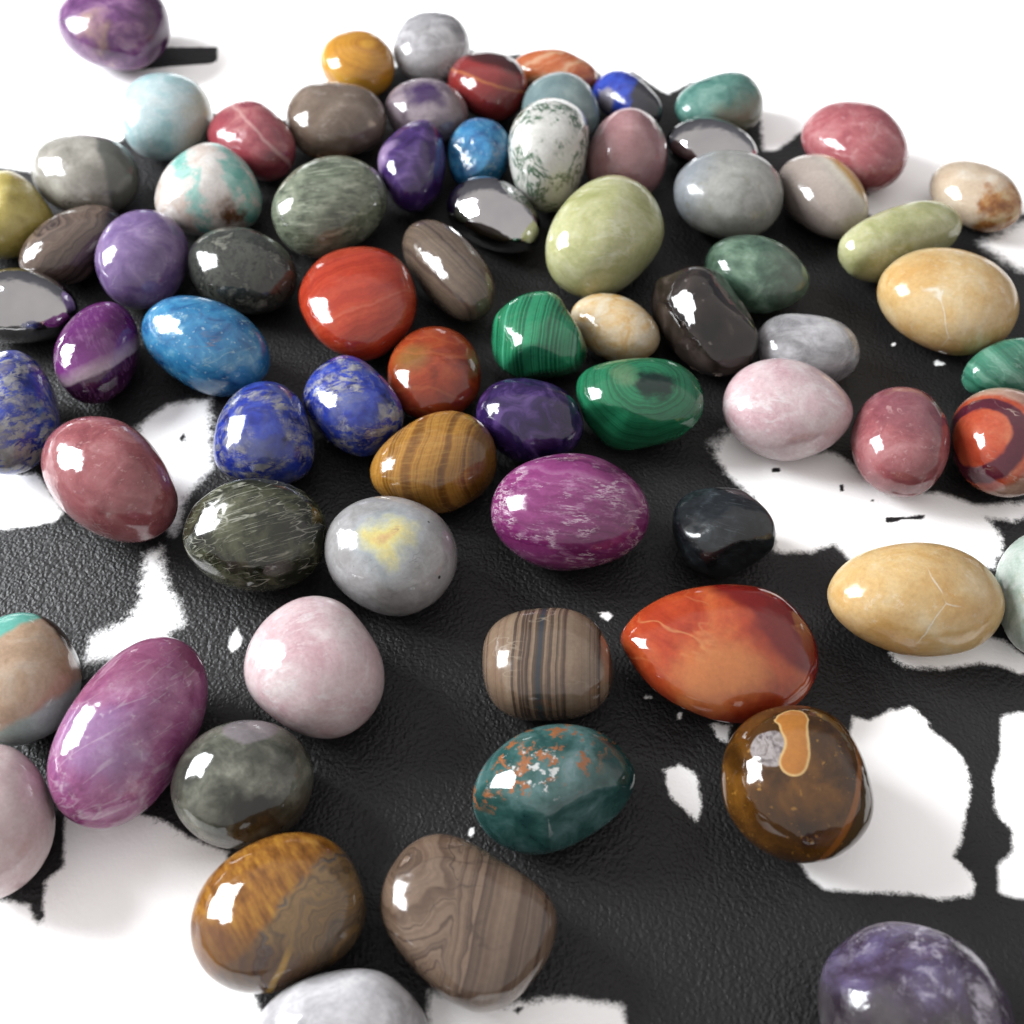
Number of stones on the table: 73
